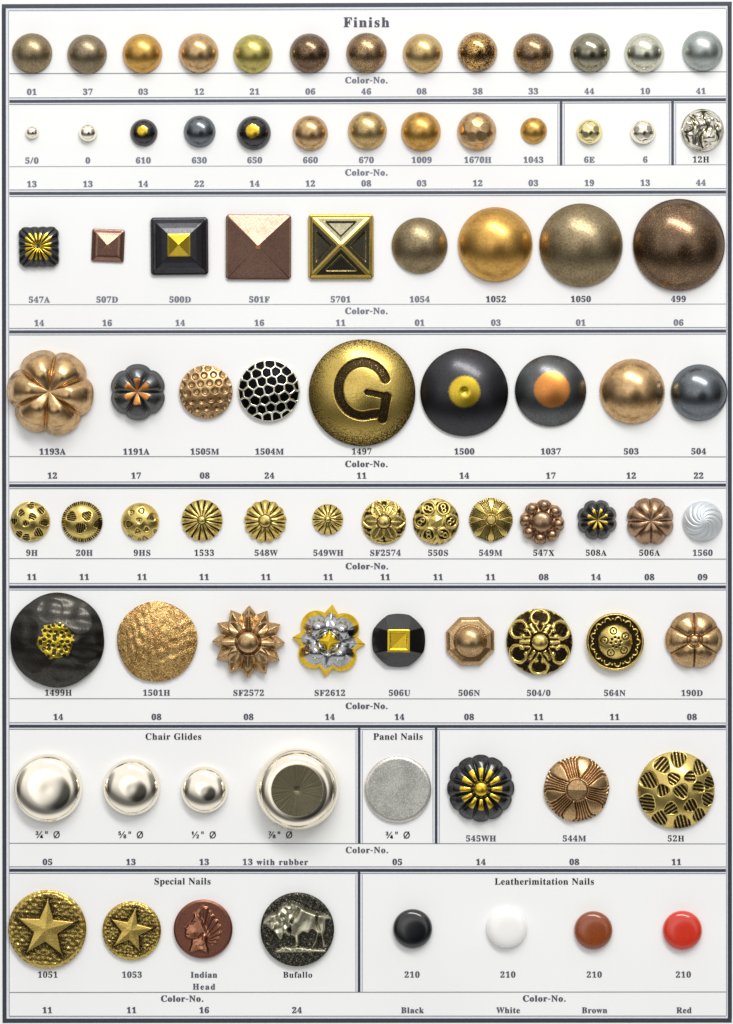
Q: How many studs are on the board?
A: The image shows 82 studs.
